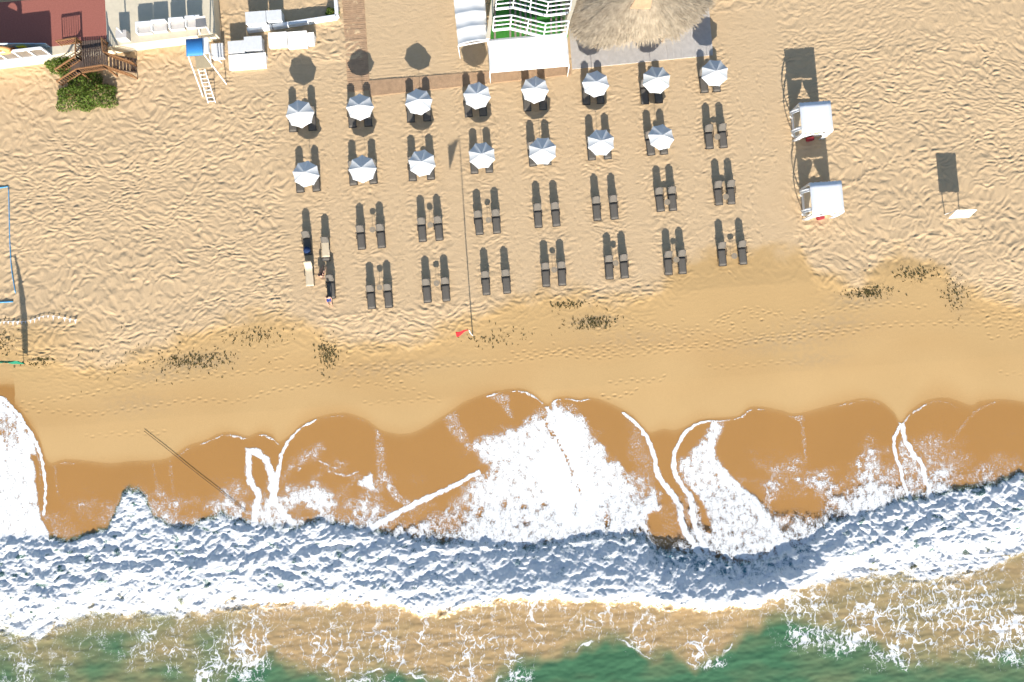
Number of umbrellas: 15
